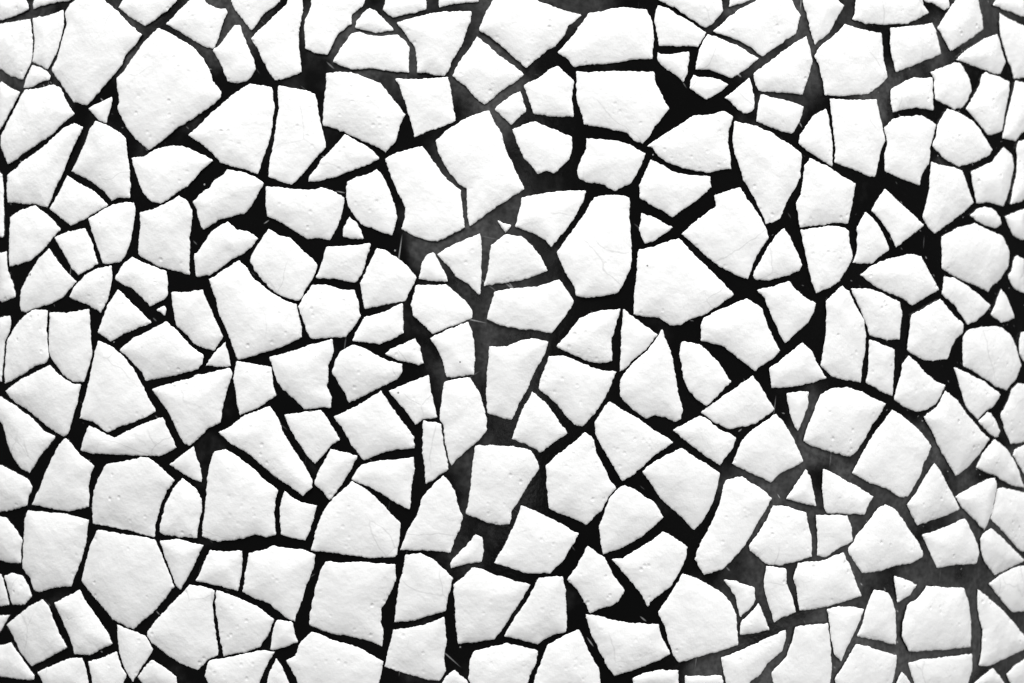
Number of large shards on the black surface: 200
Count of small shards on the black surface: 51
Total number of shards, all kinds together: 251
